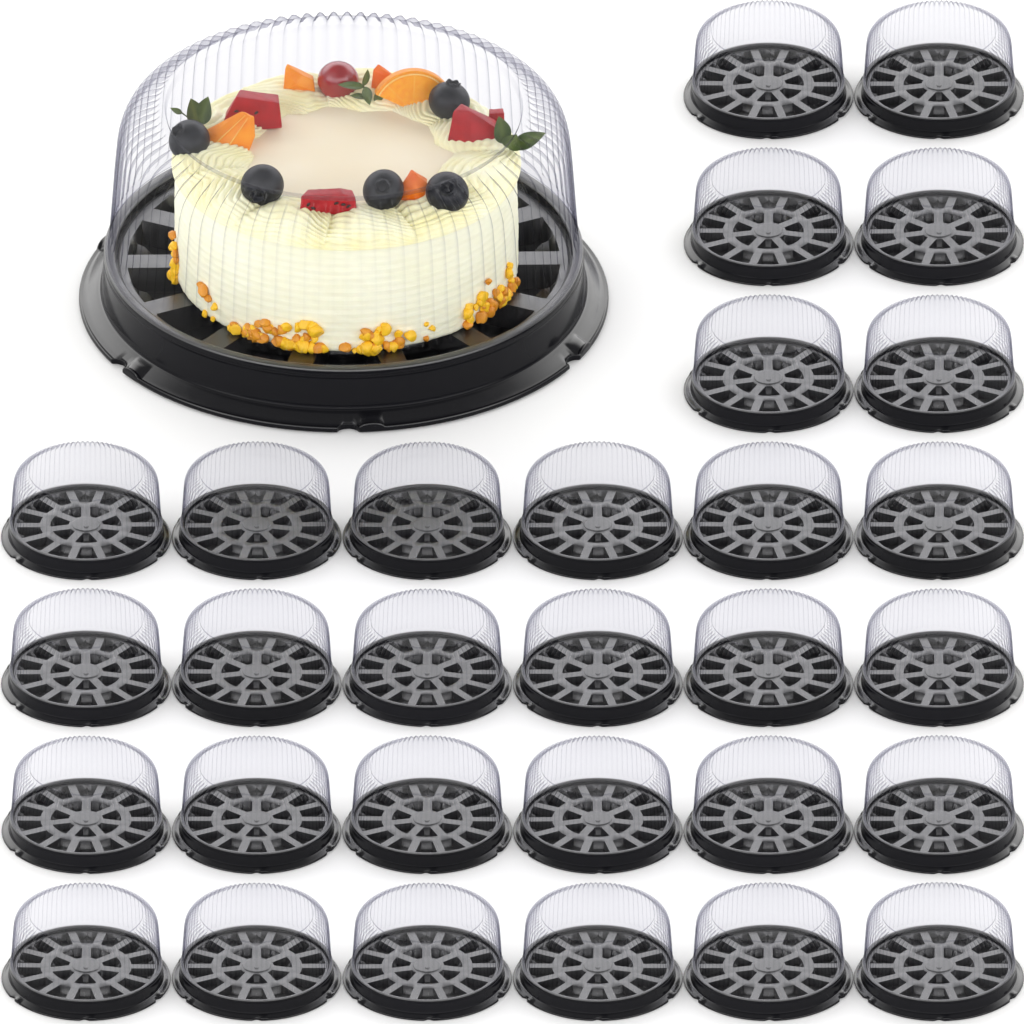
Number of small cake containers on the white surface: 30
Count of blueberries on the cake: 5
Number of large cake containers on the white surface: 1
